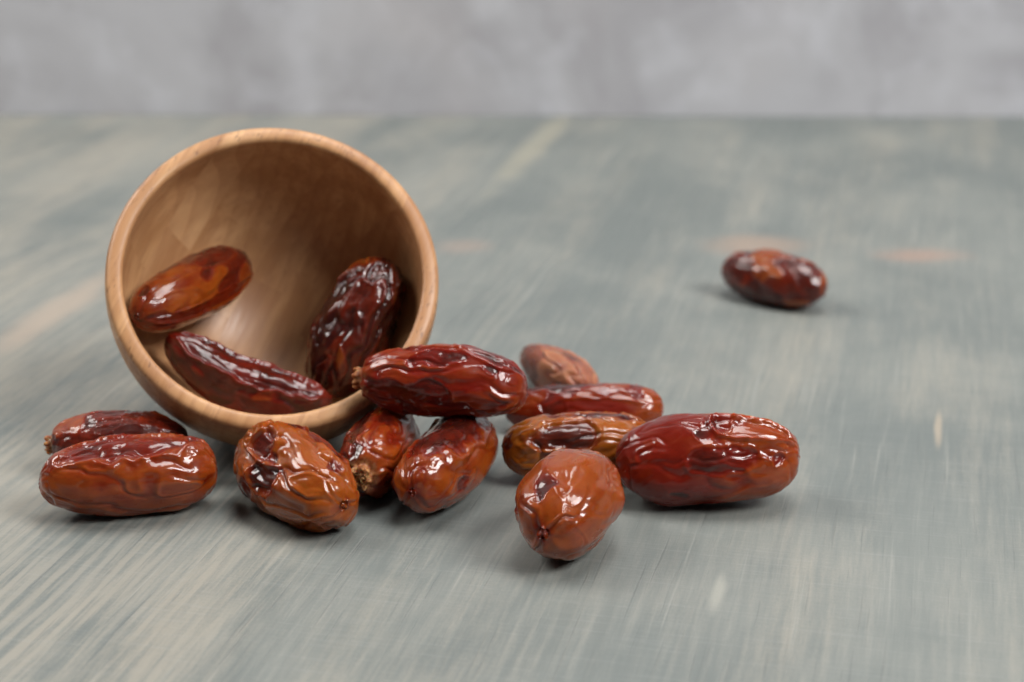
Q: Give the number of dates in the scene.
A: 15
